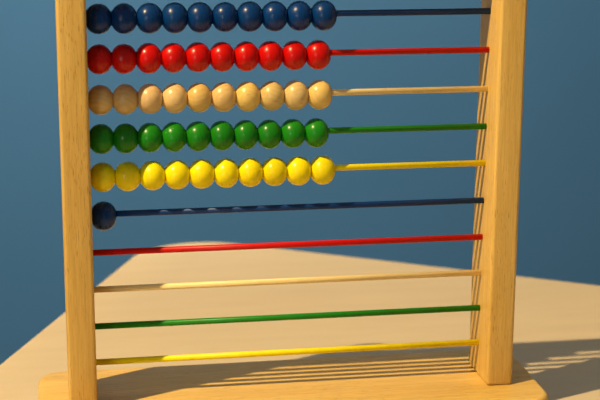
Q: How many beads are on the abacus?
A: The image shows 51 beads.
